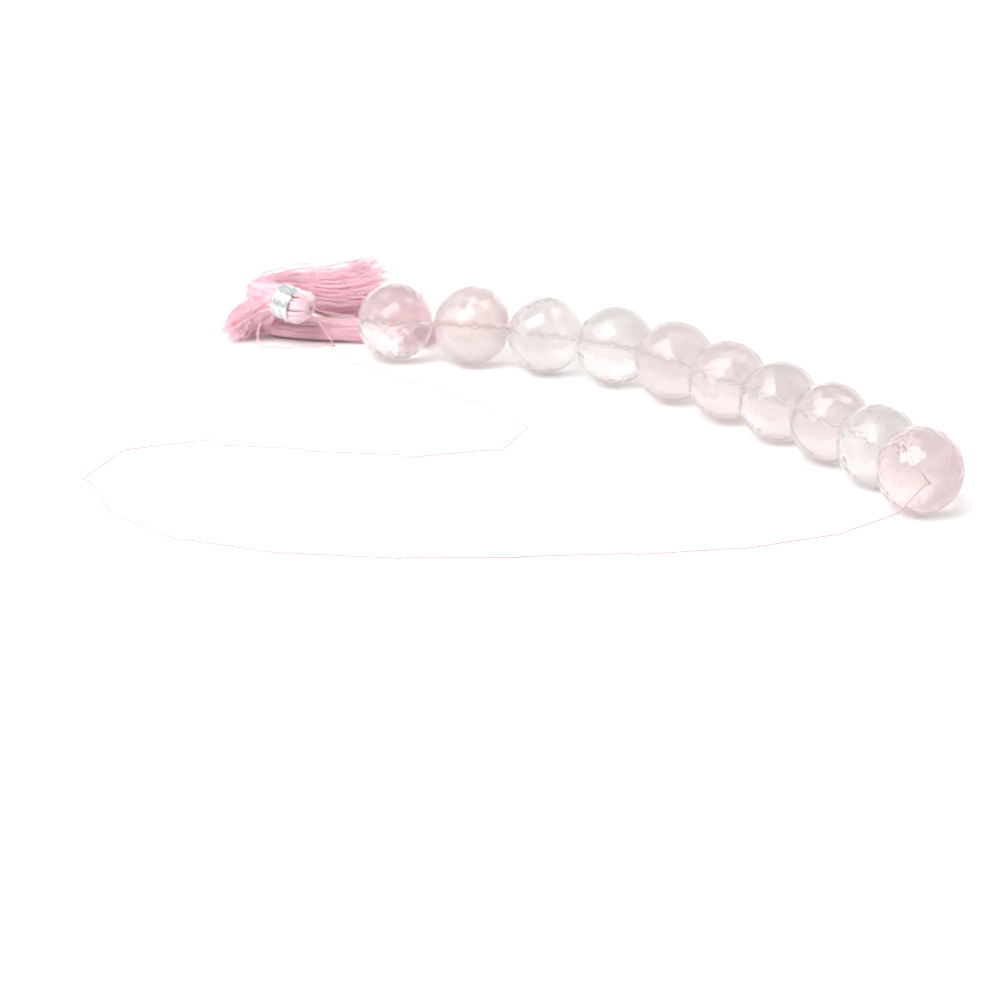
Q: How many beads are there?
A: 10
